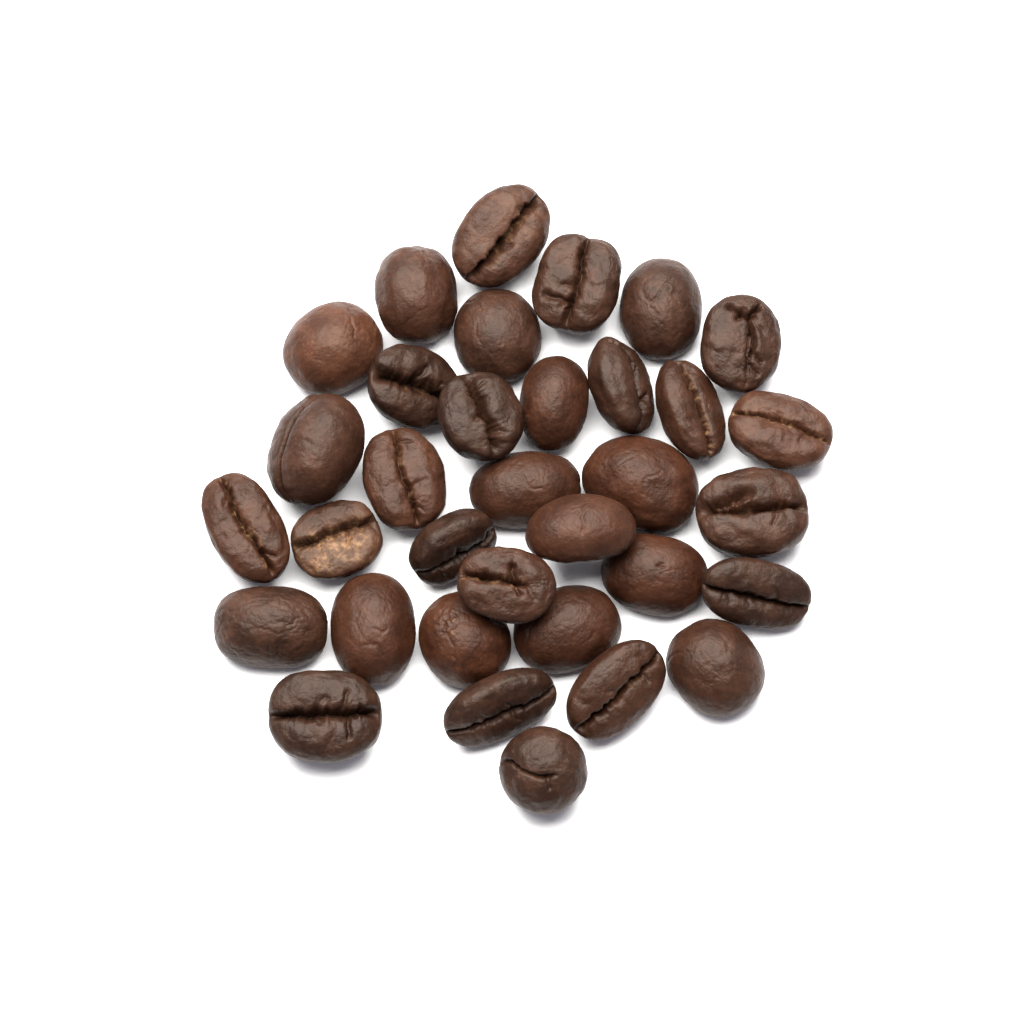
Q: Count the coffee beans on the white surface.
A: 34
